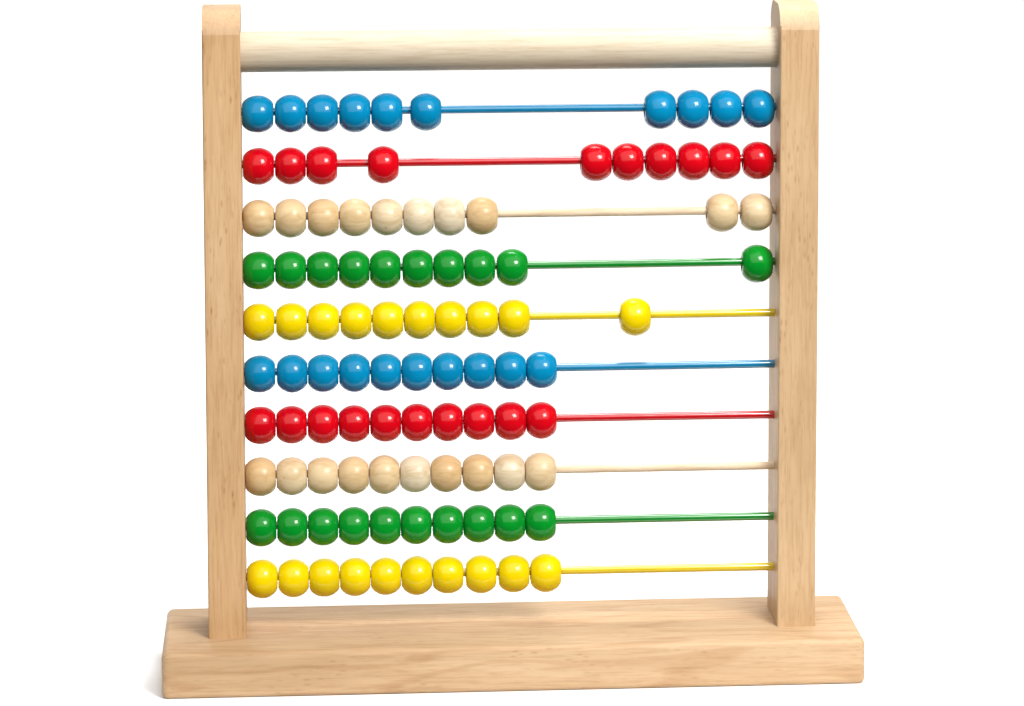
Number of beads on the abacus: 100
